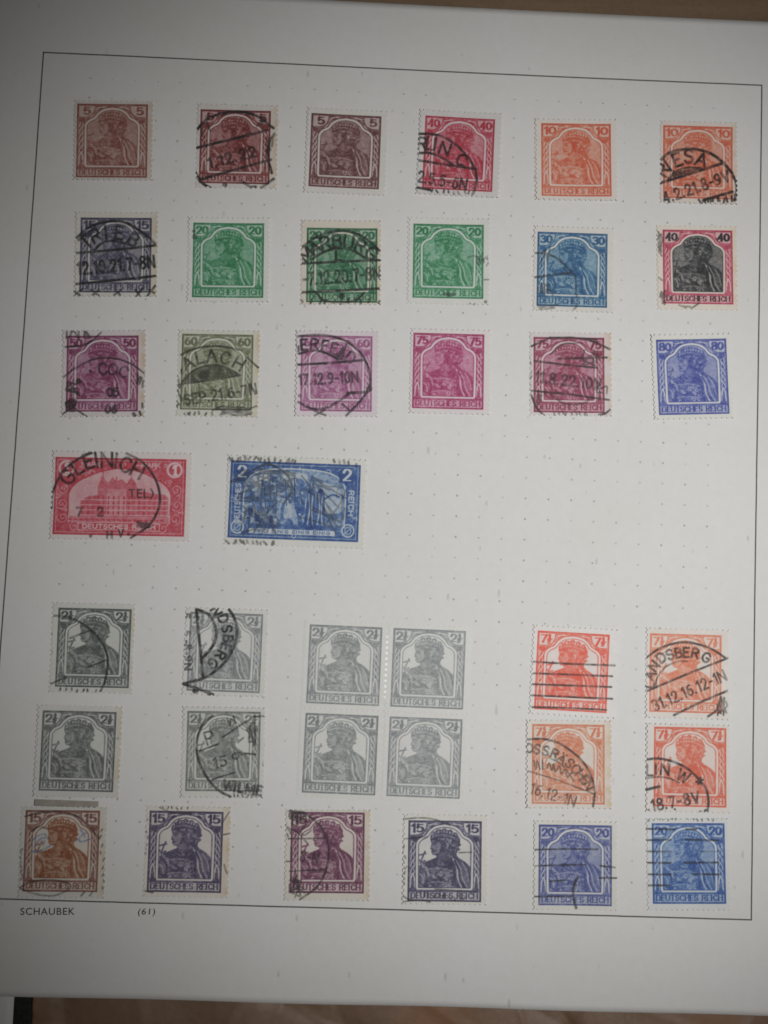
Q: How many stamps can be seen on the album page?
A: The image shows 38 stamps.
